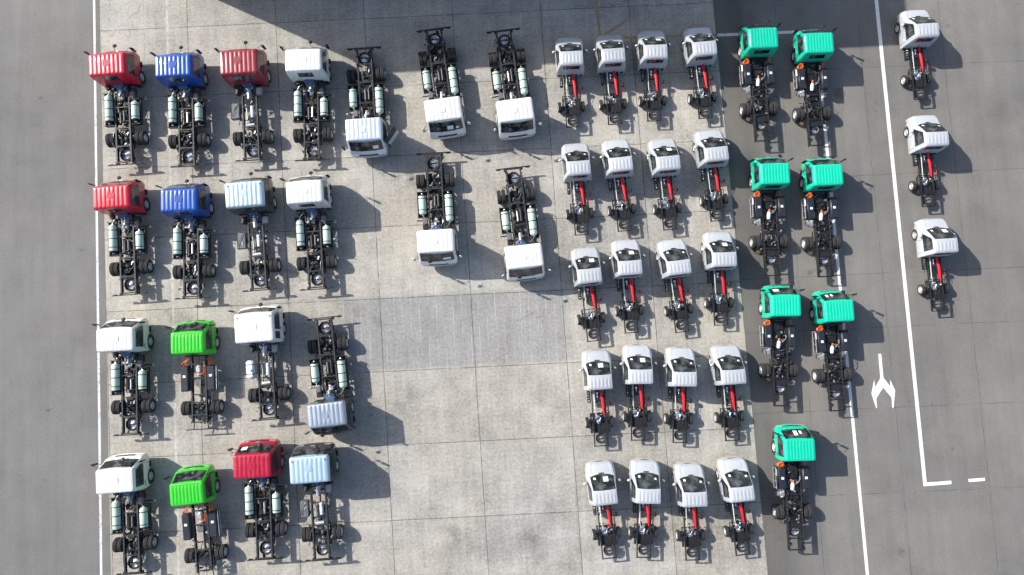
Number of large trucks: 28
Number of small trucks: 23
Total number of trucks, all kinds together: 51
